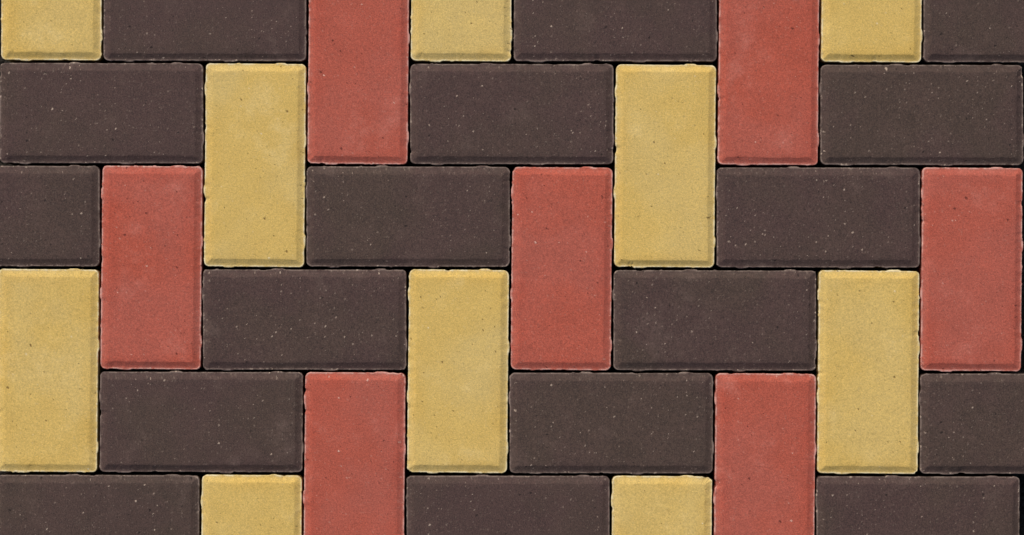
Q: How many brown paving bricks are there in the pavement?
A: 17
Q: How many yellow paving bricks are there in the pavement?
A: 10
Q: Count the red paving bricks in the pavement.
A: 7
